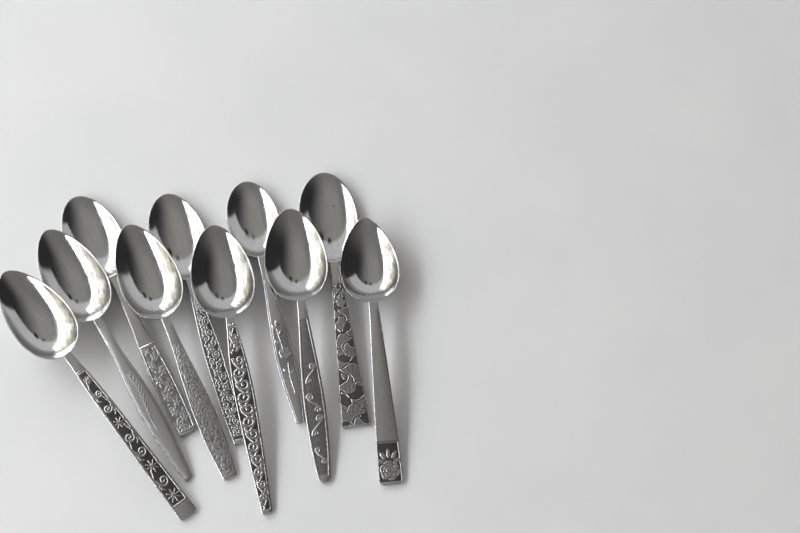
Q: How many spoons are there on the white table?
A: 10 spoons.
